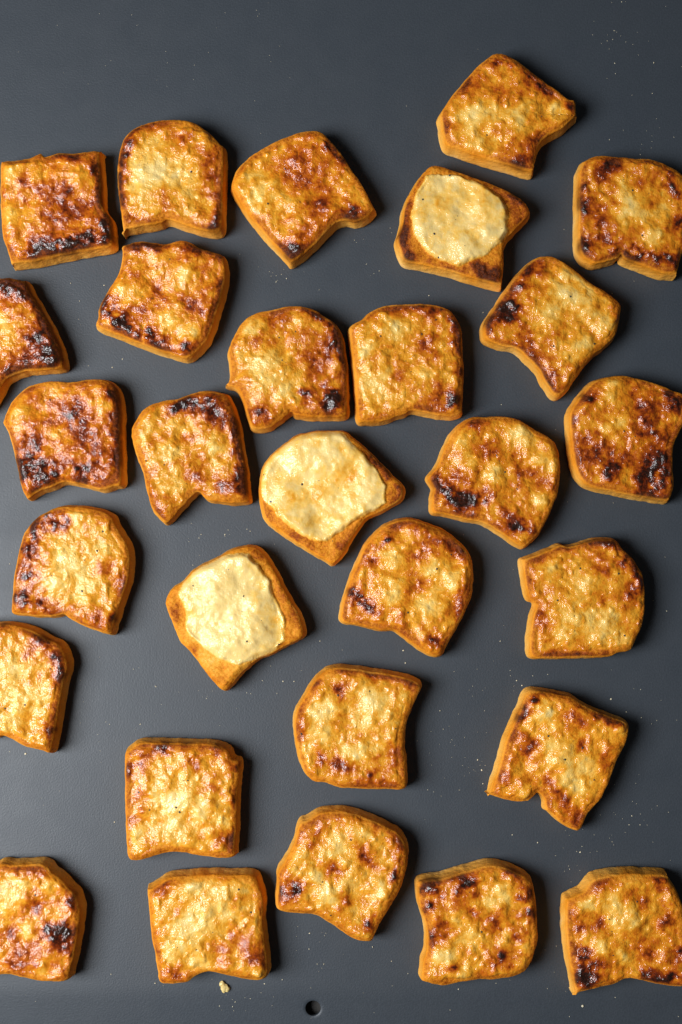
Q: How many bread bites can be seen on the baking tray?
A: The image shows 29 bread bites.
